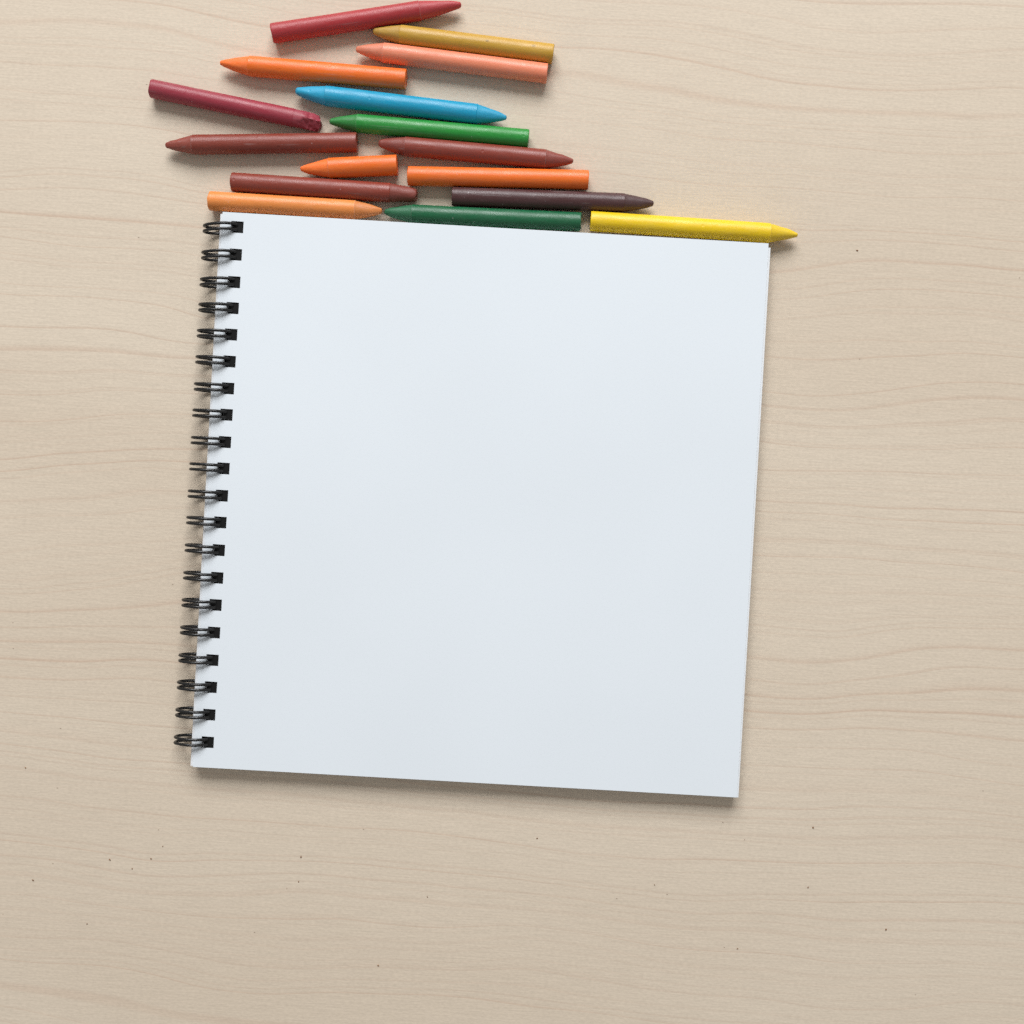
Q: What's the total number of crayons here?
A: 16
